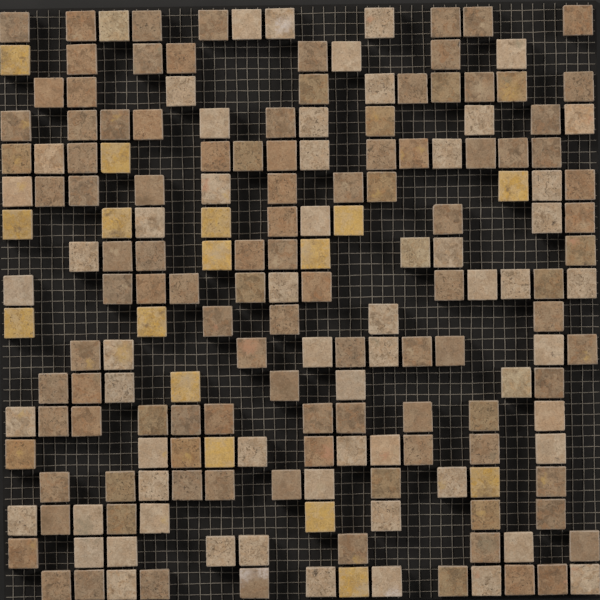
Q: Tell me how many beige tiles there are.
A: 61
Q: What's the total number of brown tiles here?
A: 108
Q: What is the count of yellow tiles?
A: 16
